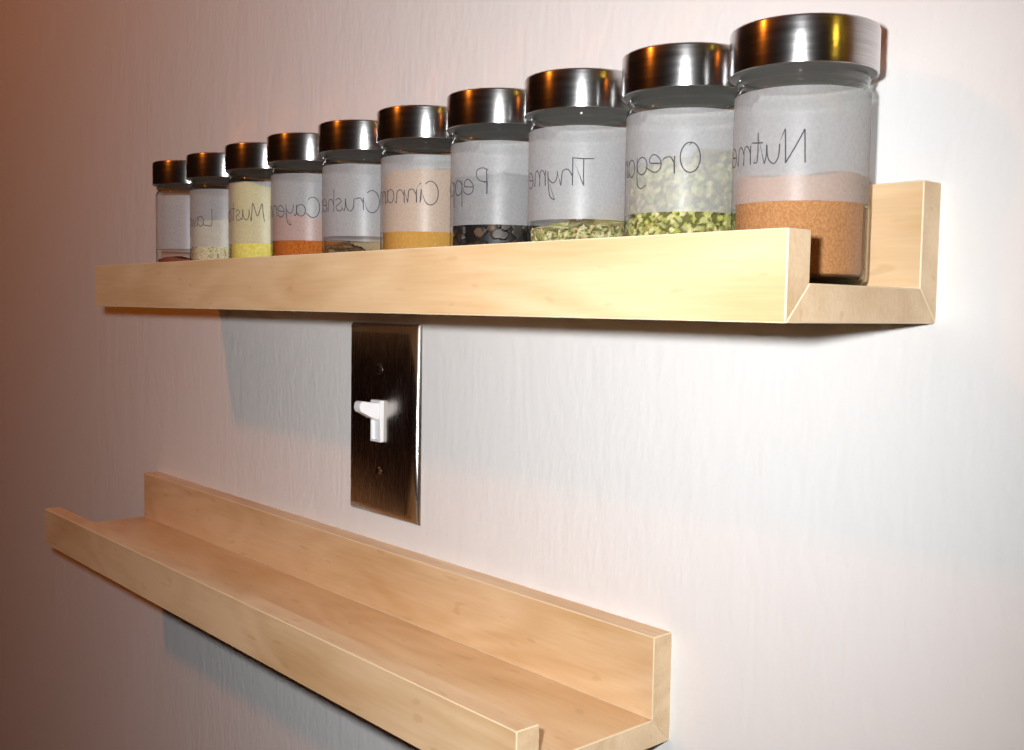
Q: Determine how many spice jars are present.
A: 10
